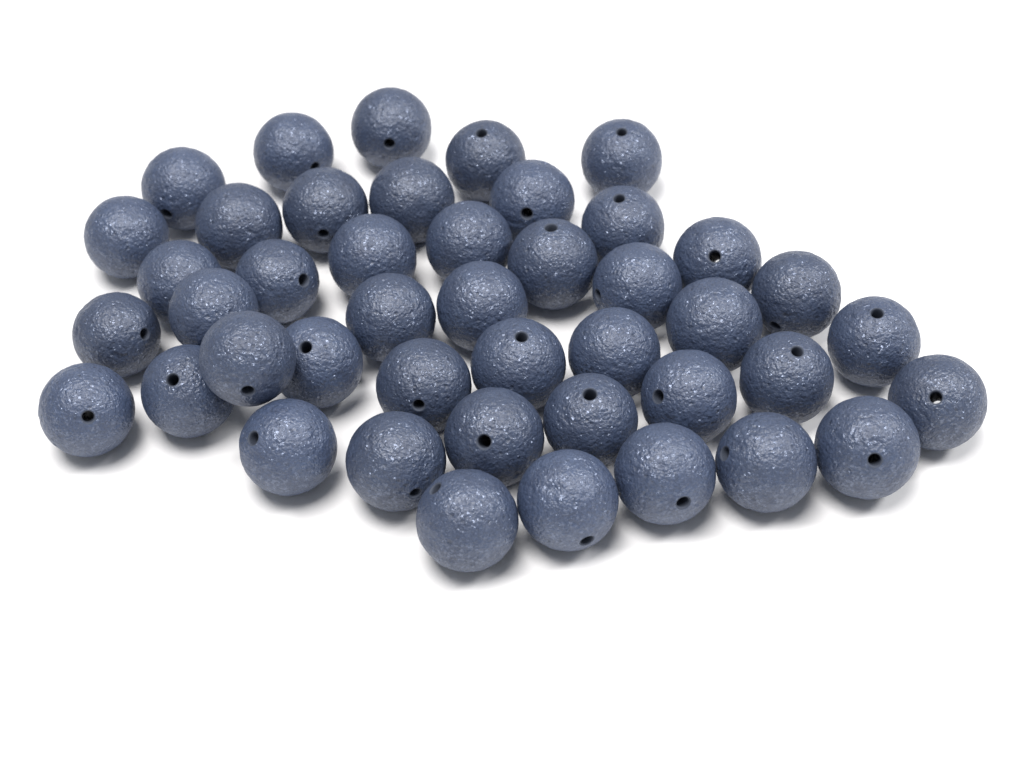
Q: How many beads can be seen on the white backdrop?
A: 44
